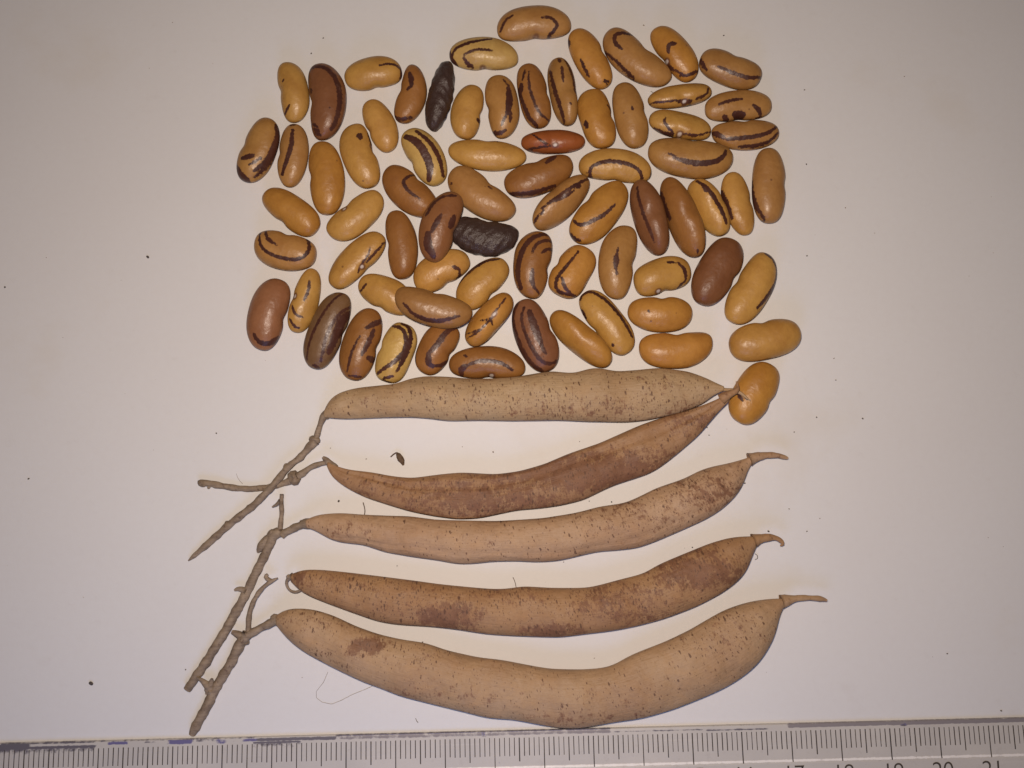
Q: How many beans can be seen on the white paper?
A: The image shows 73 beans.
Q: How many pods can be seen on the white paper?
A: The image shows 5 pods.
